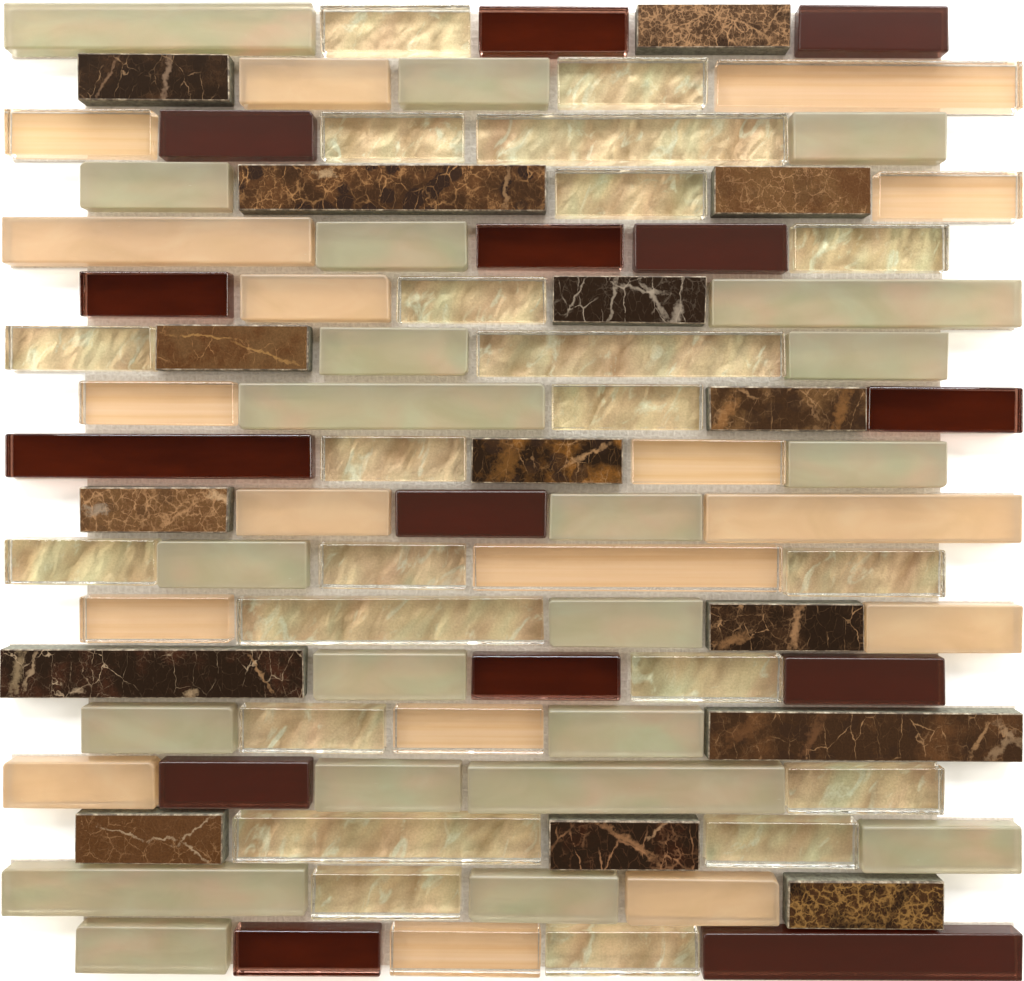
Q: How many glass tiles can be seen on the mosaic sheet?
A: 75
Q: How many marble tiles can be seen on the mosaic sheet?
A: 15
